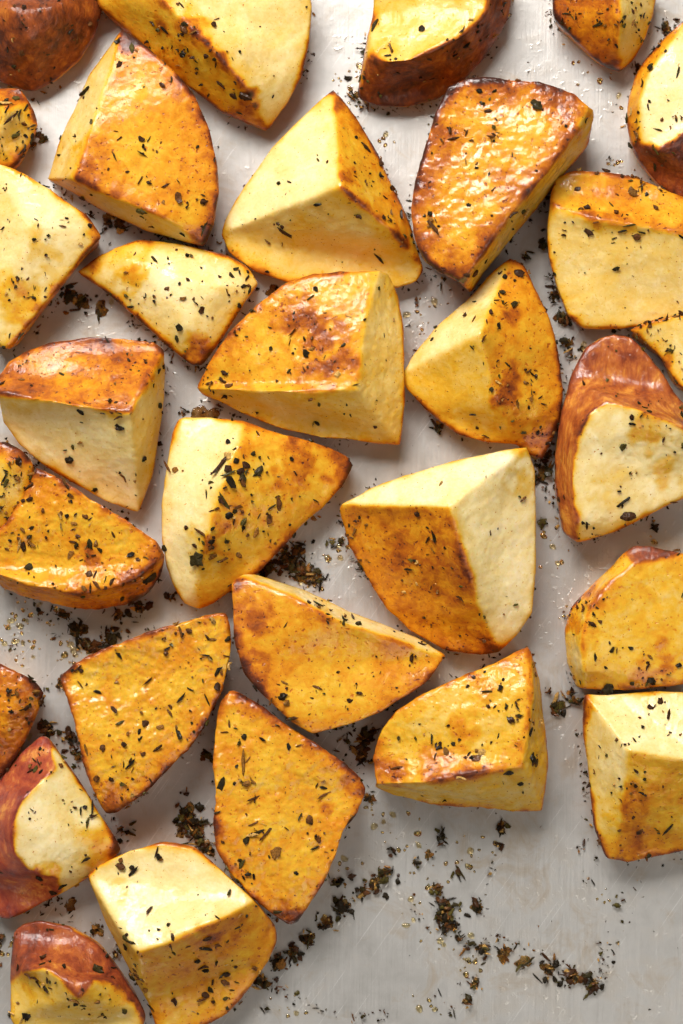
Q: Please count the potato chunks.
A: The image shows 31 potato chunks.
